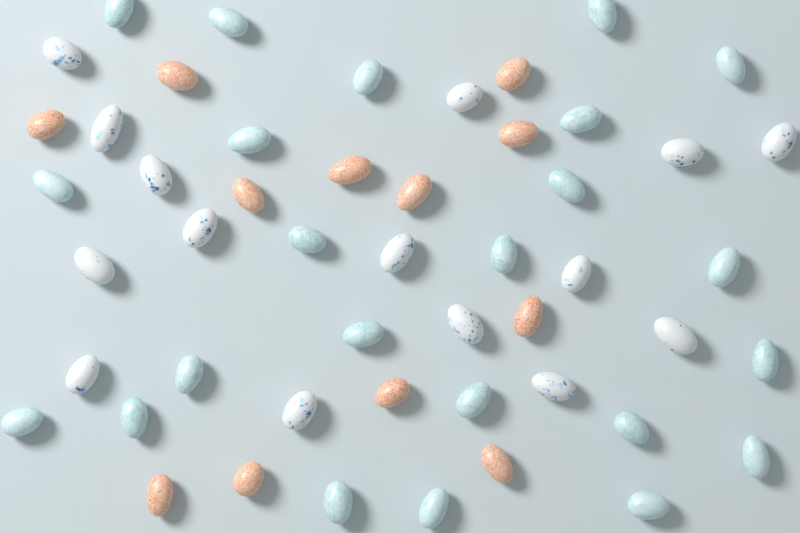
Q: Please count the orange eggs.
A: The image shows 12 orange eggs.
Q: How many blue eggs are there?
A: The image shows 23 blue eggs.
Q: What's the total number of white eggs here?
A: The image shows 15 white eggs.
